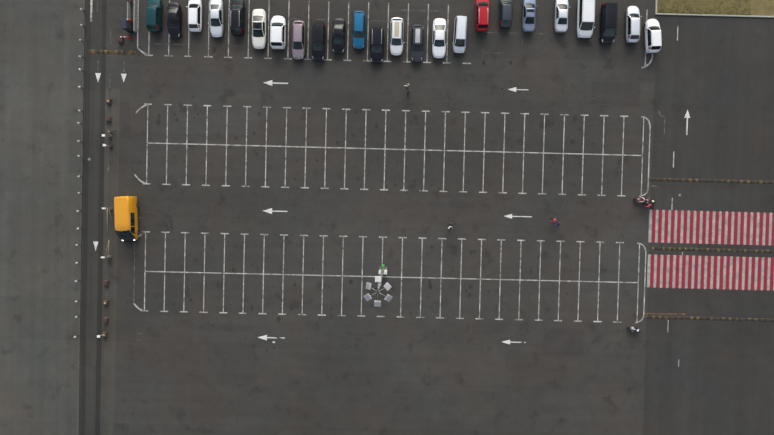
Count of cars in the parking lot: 24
